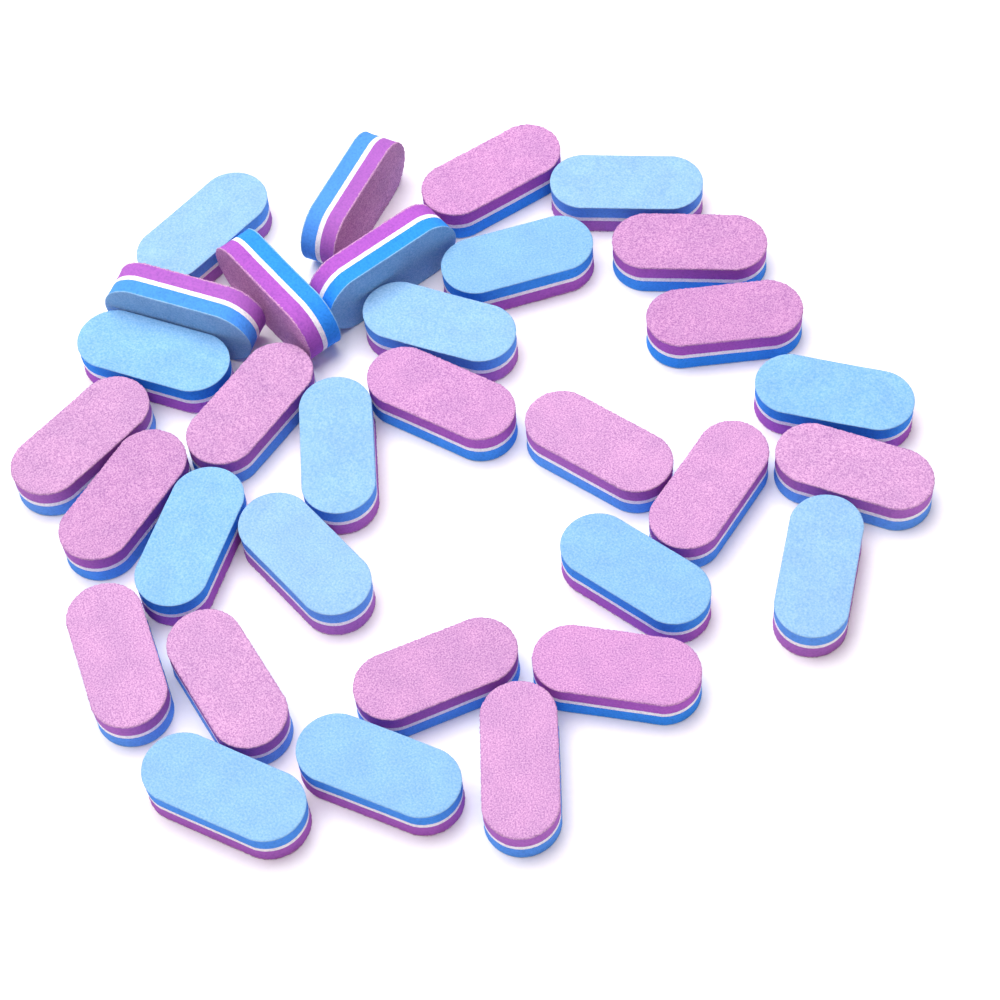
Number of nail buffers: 32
